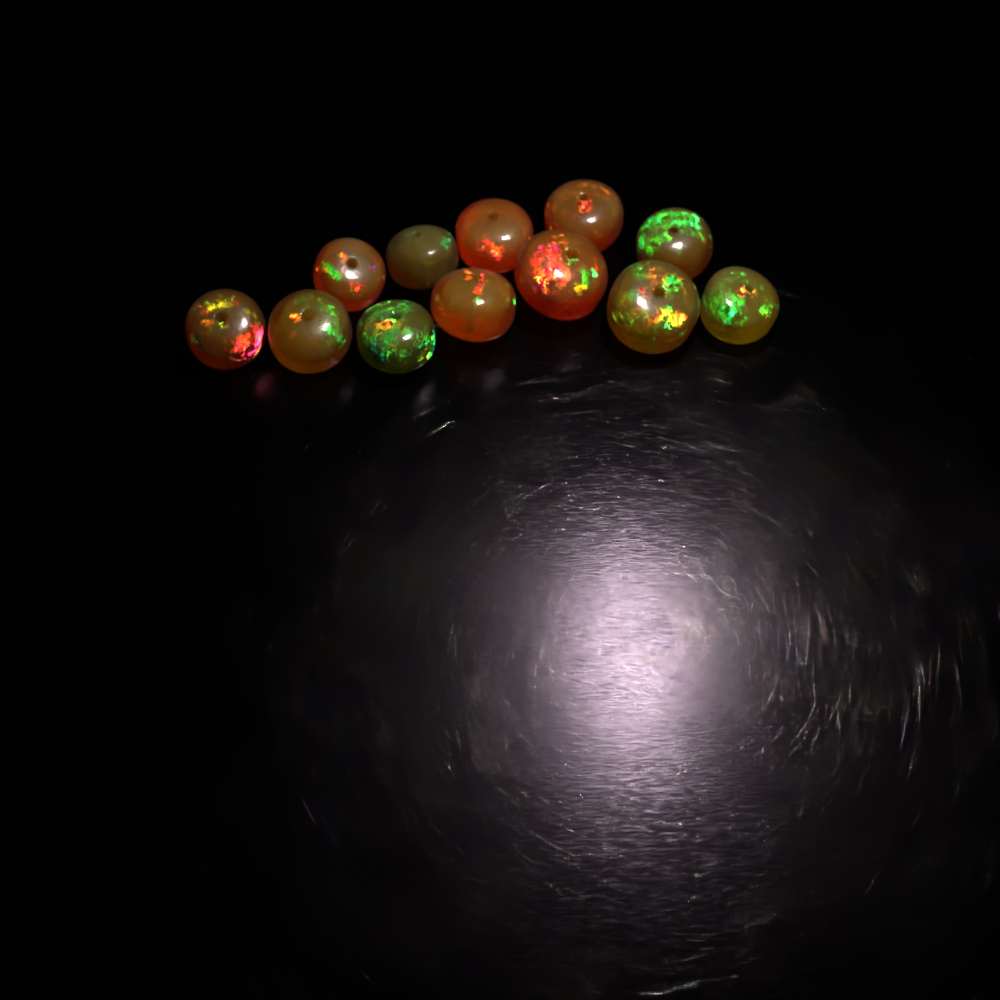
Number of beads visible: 12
